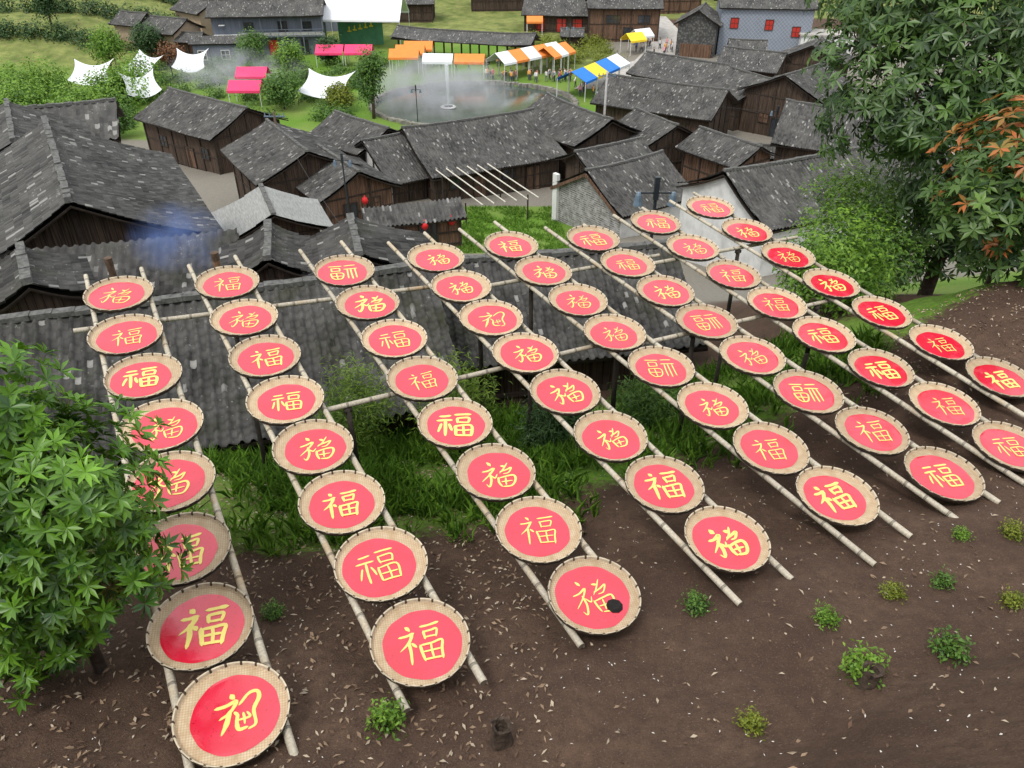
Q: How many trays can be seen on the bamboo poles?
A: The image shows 63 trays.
